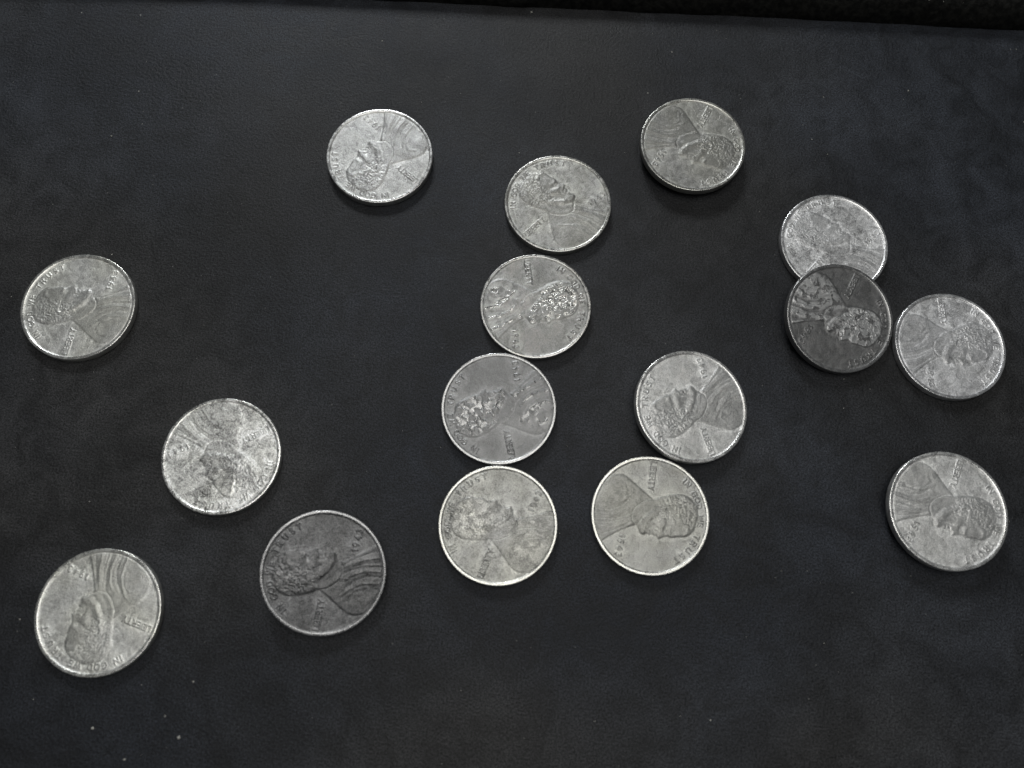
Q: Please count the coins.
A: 16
